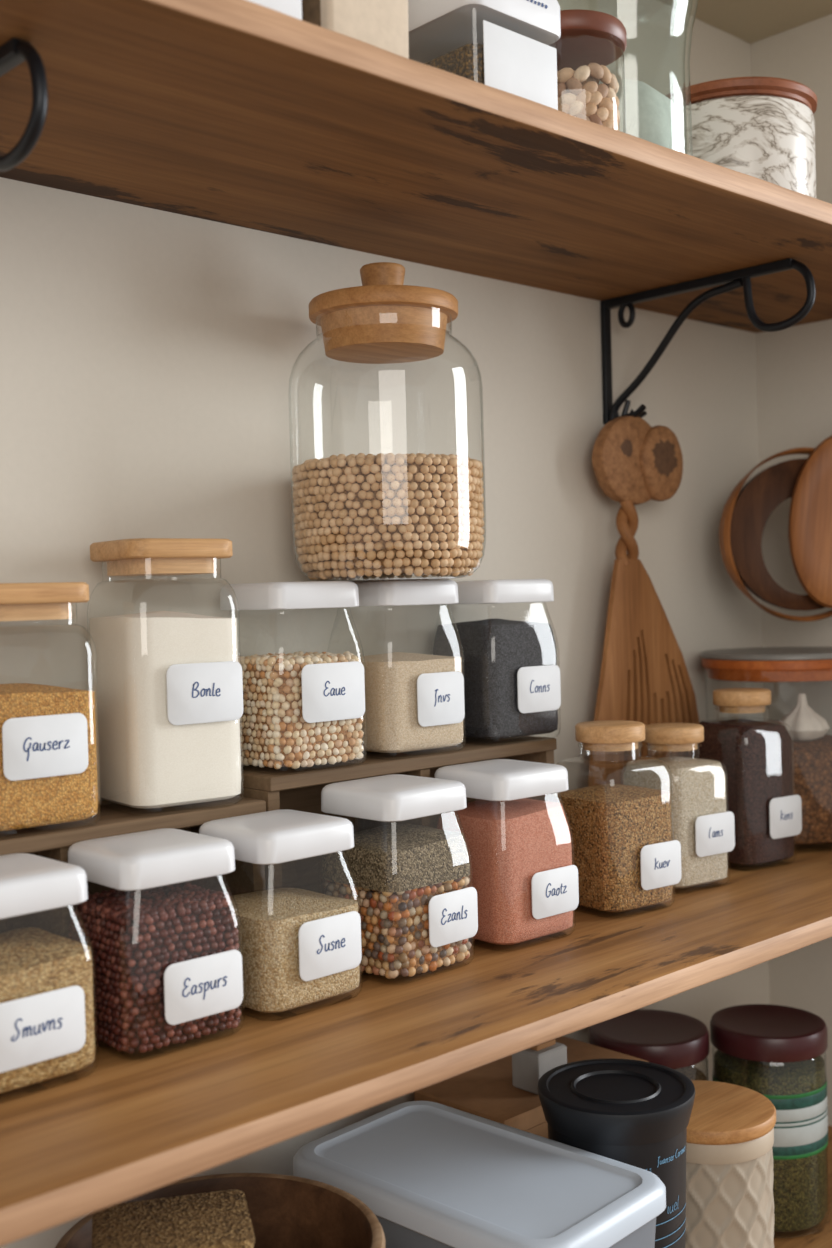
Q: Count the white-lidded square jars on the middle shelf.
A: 8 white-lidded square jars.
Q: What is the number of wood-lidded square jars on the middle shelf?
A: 5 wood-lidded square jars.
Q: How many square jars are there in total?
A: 13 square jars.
